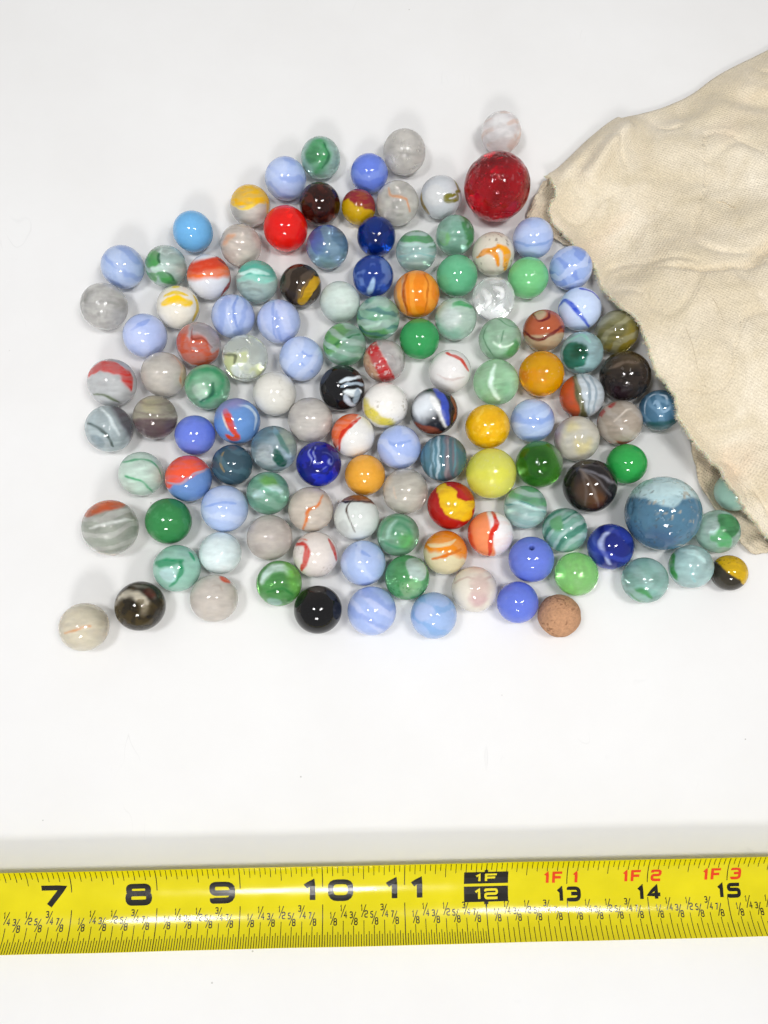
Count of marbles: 123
